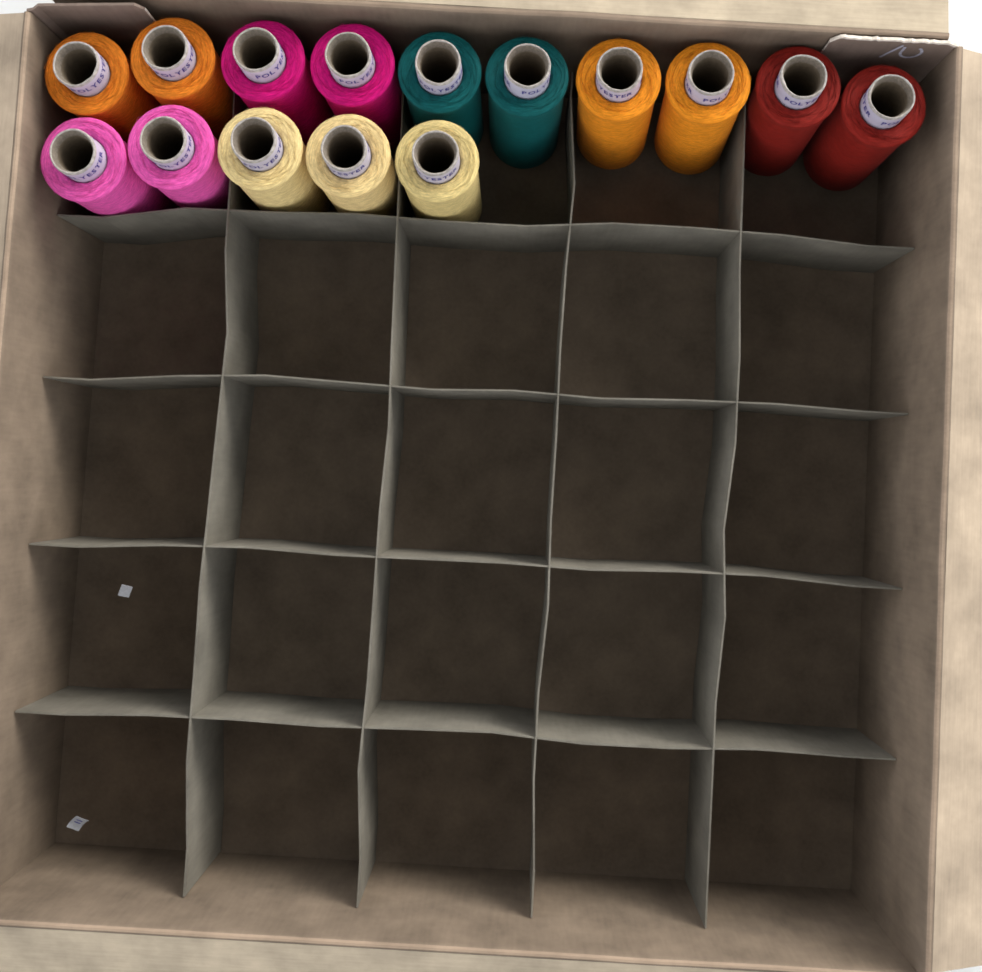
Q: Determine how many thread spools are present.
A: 15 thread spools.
